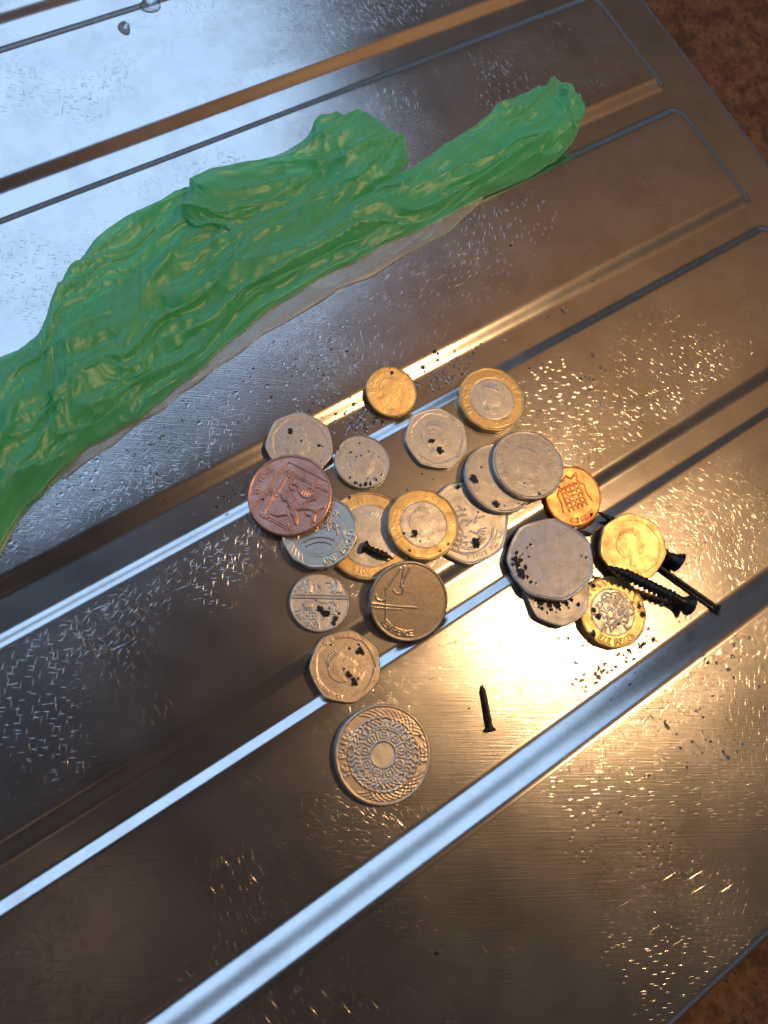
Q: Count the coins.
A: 21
